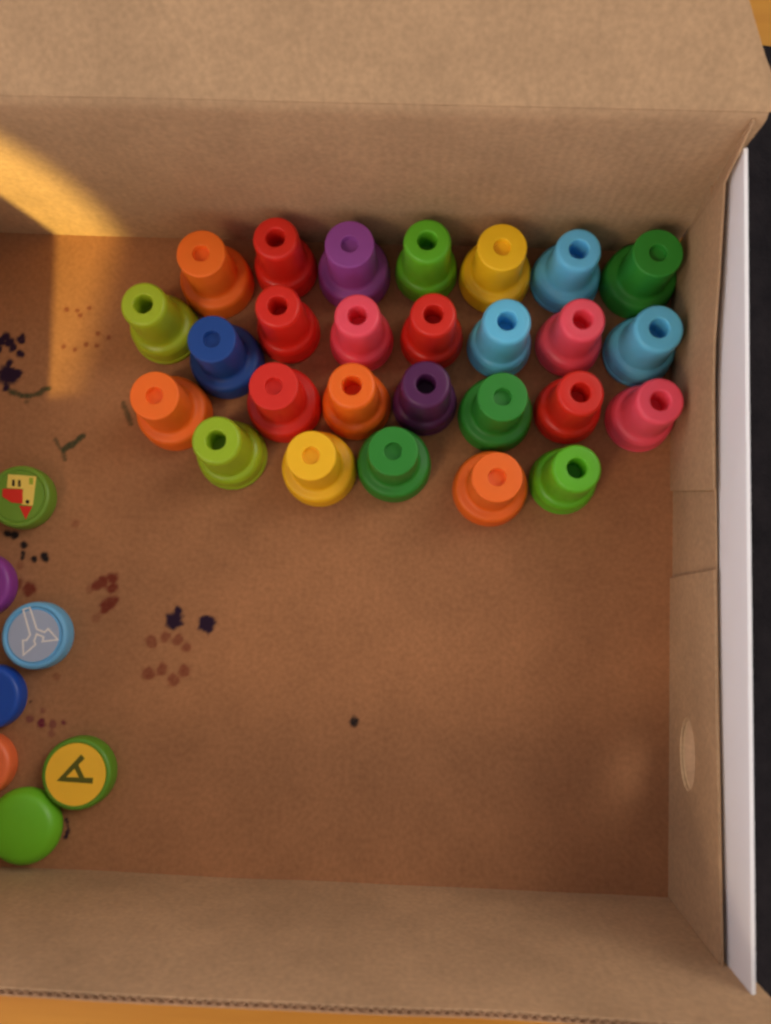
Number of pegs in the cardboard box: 27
